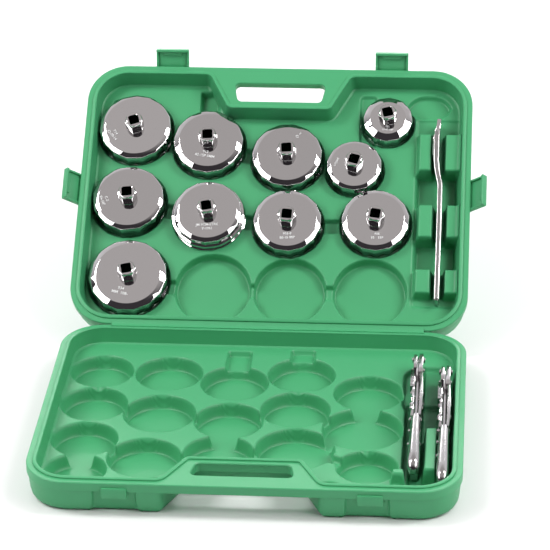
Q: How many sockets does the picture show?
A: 10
